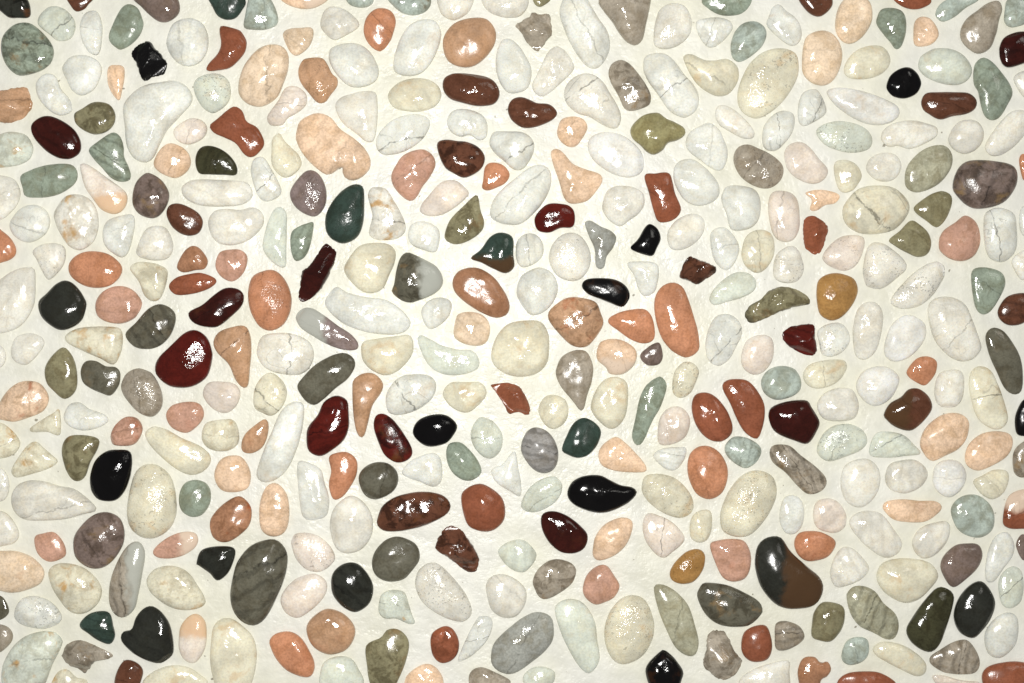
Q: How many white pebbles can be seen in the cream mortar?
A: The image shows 172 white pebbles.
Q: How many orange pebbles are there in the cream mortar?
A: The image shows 76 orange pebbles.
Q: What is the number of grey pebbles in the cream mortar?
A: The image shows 75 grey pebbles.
